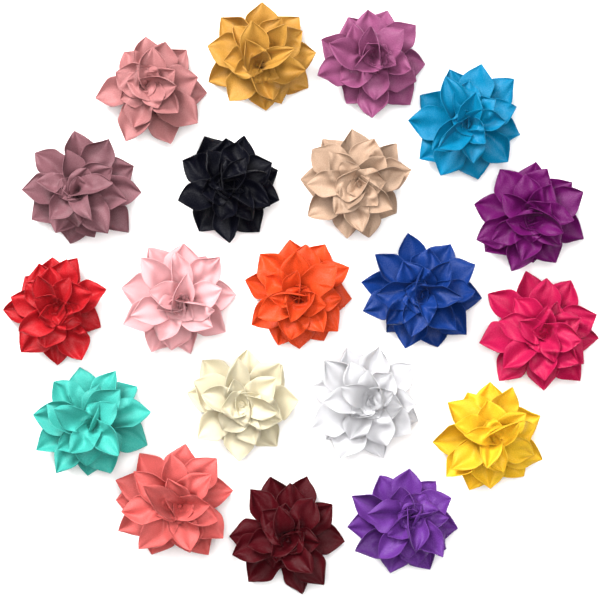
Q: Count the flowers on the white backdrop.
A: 20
